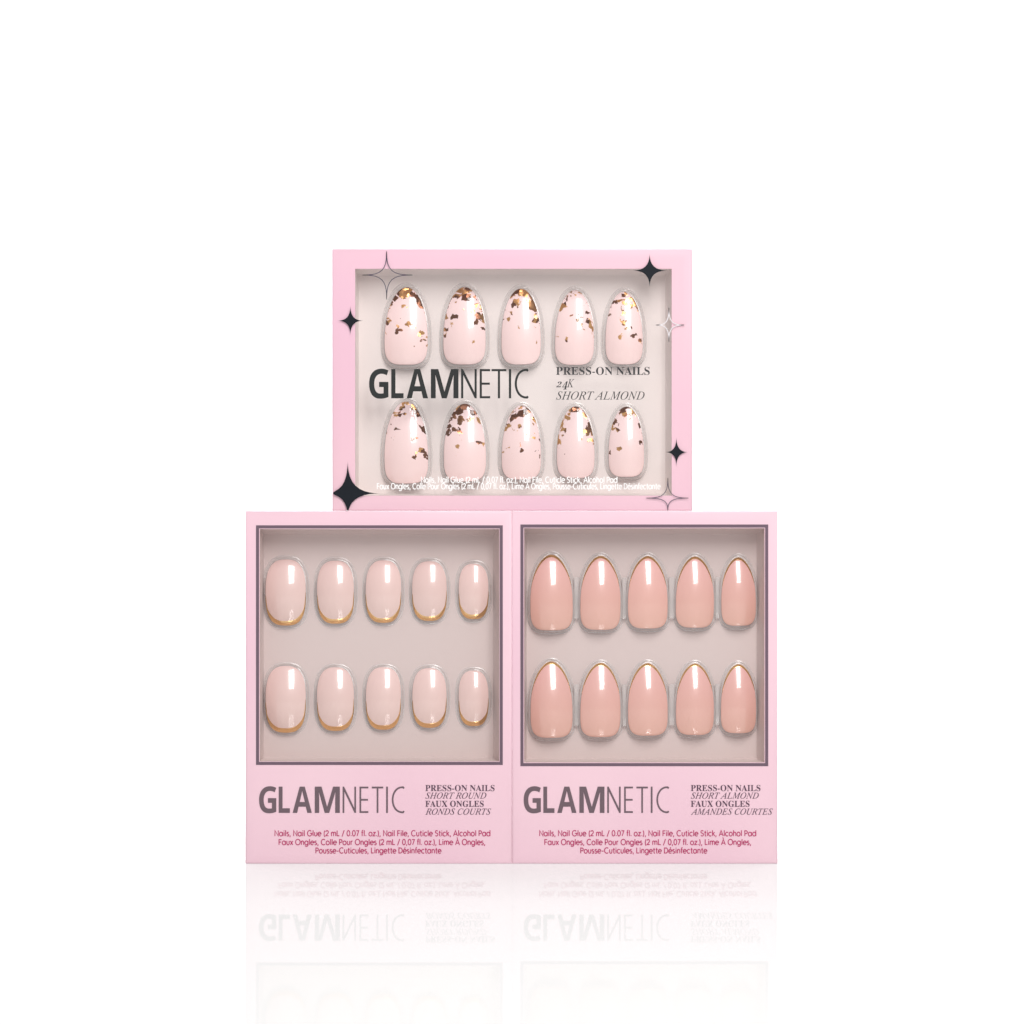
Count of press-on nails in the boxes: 30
